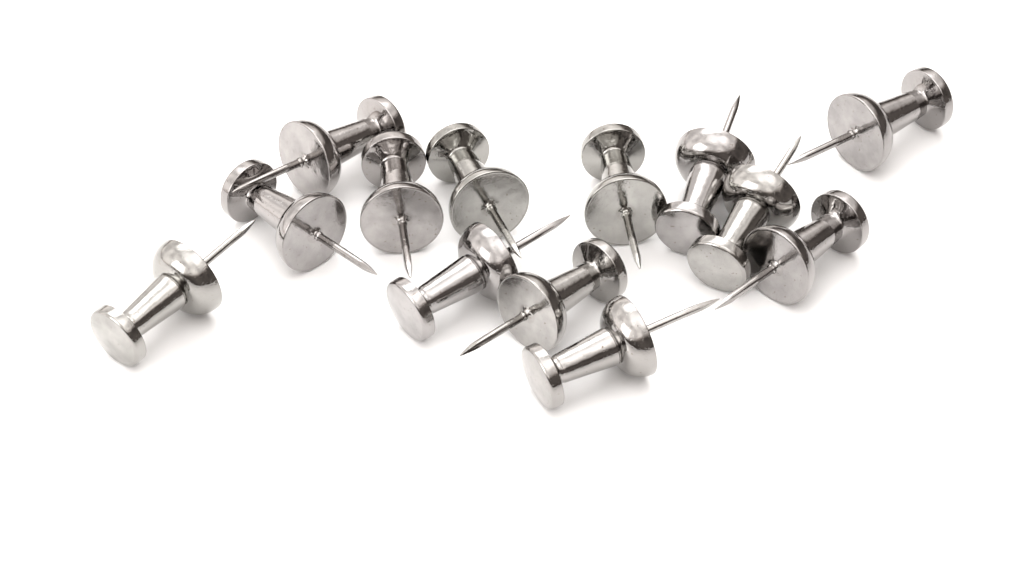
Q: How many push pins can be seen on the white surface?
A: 13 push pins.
